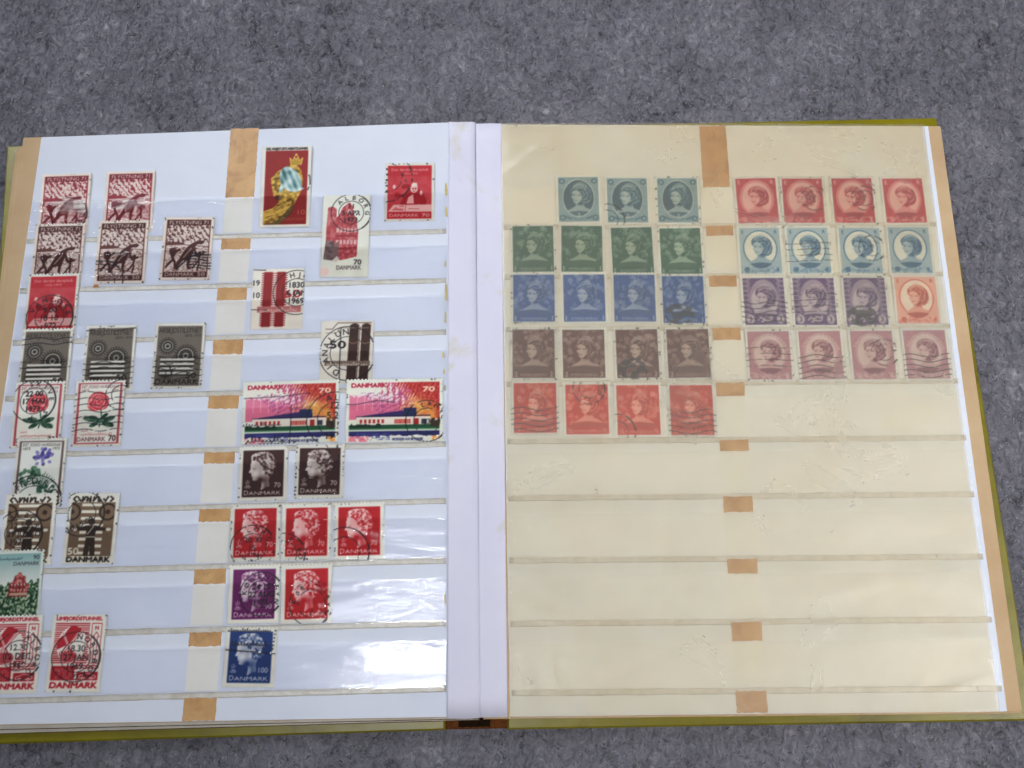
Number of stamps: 67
